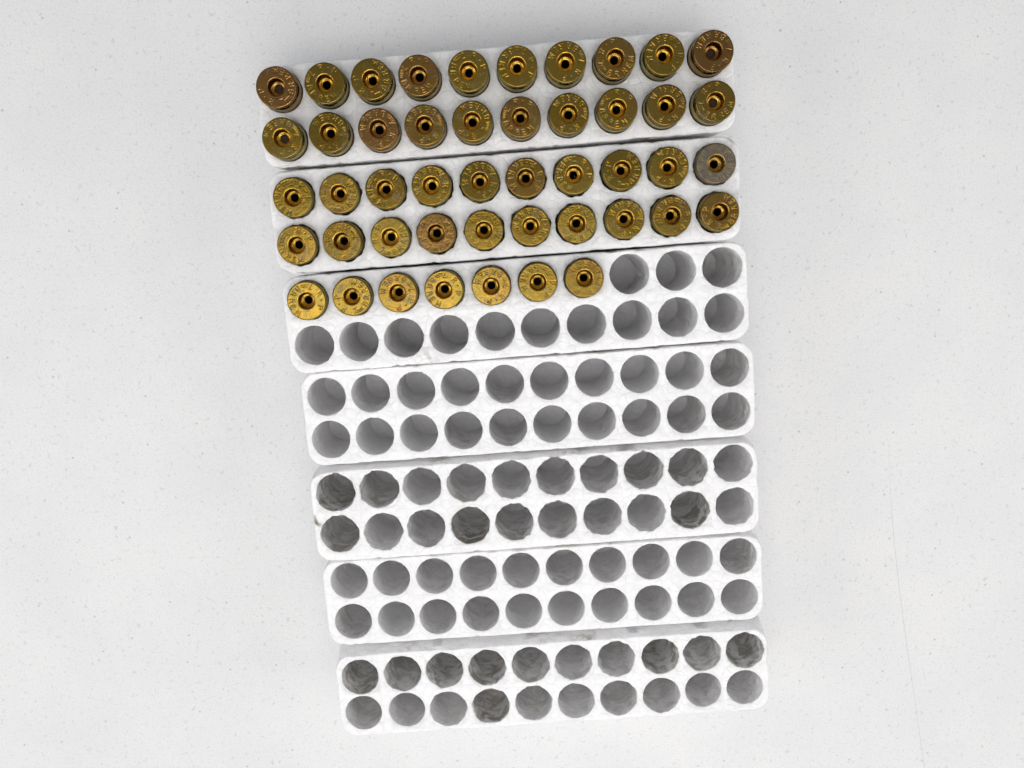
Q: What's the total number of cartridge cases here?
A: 47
